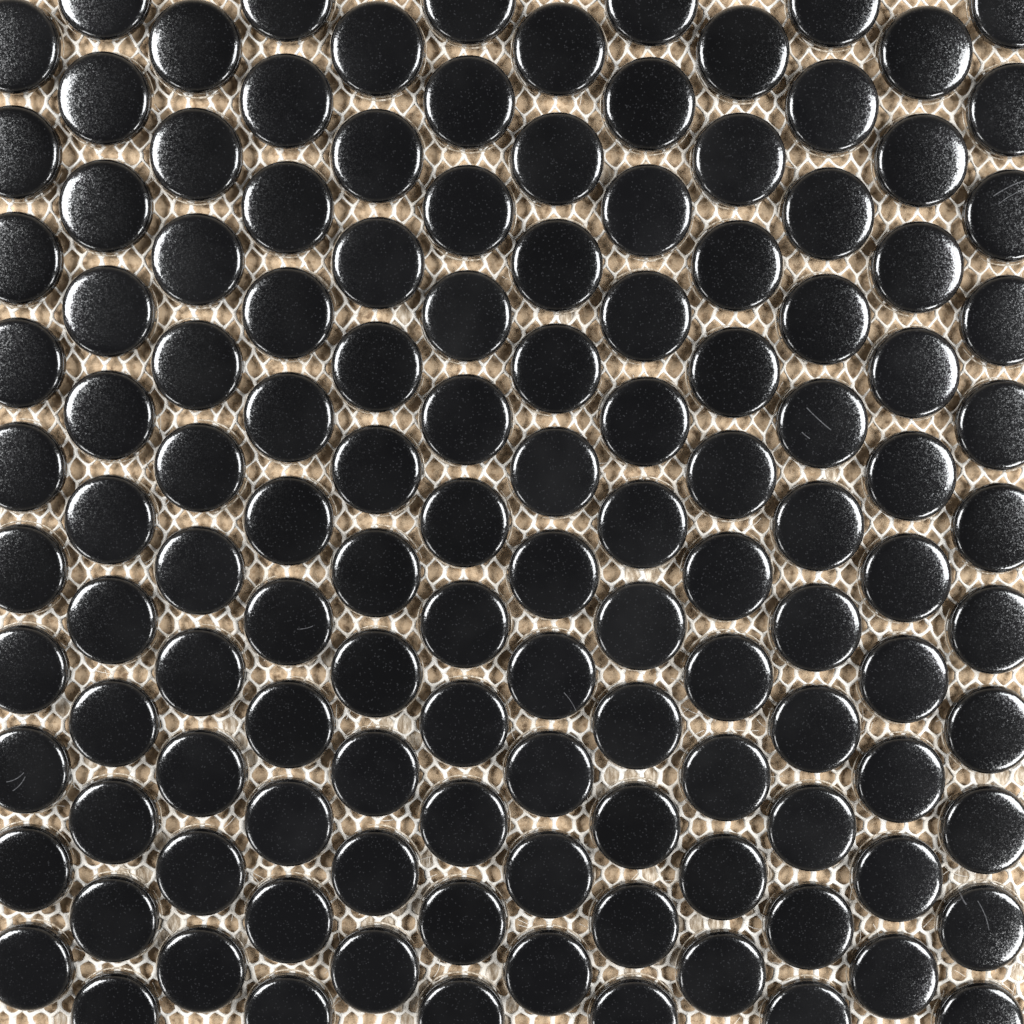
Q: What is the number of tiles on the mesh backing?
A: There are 126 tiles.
